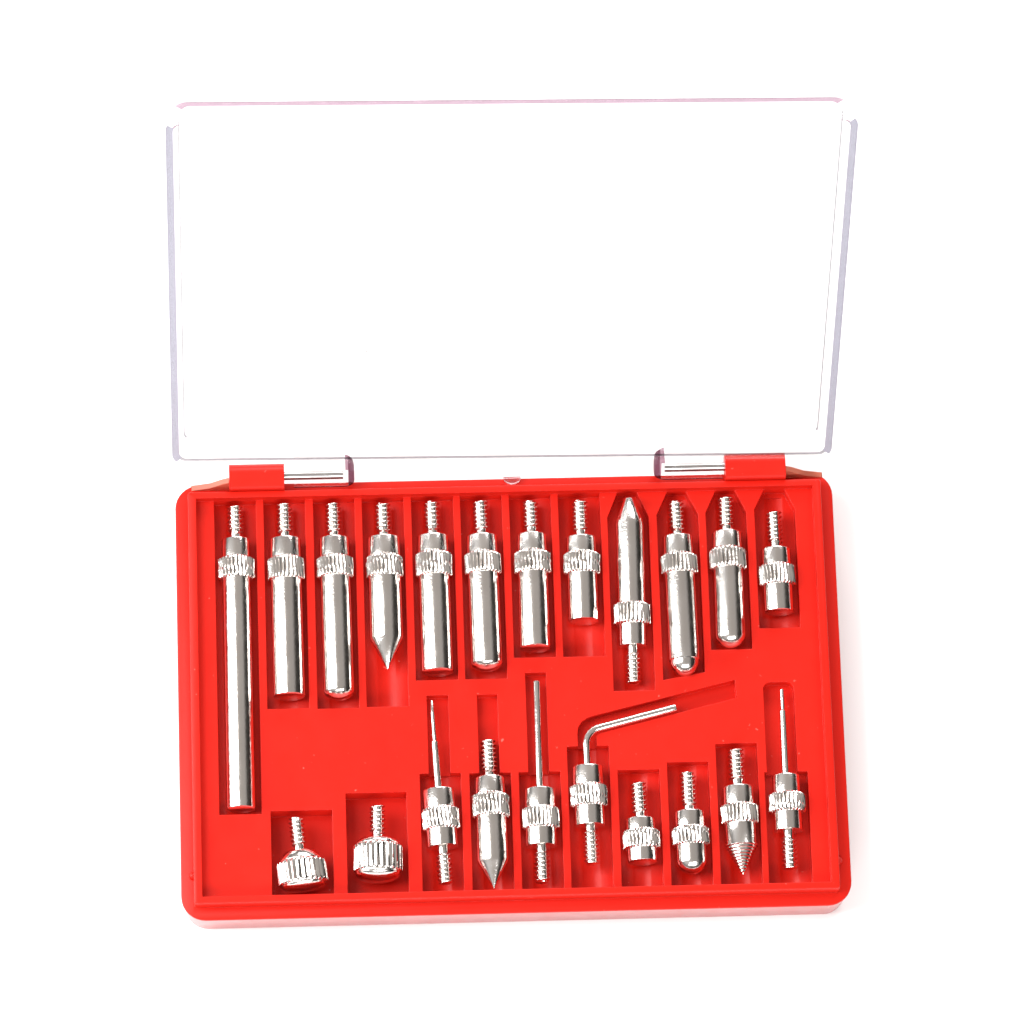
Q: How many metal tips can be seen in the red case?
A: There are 22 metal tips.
